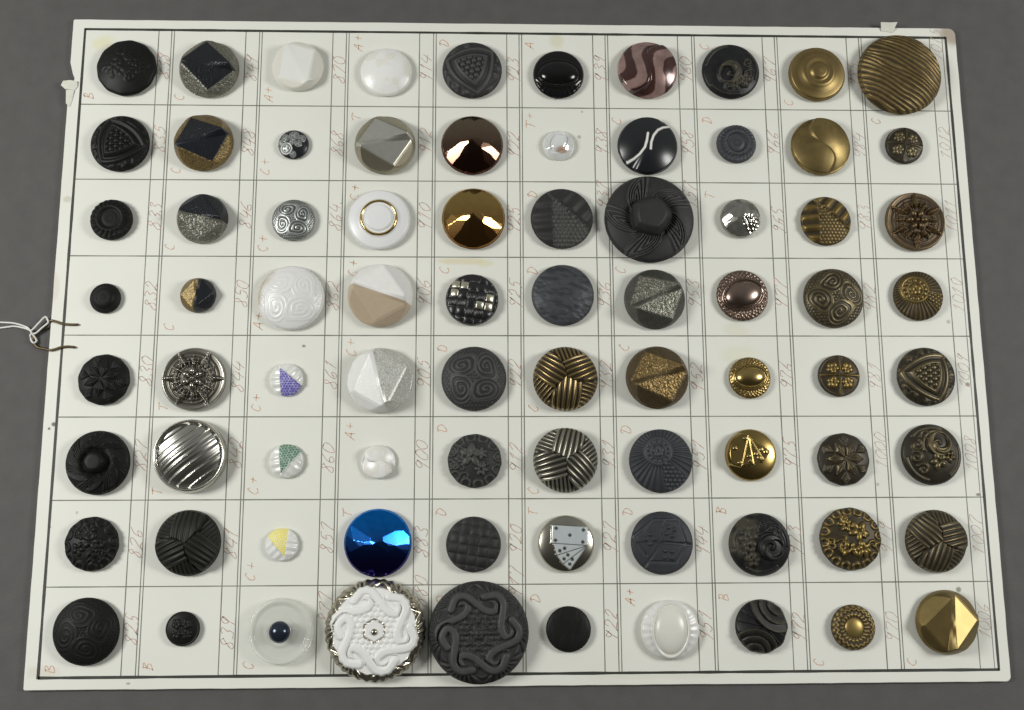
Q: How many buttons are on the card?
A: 80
